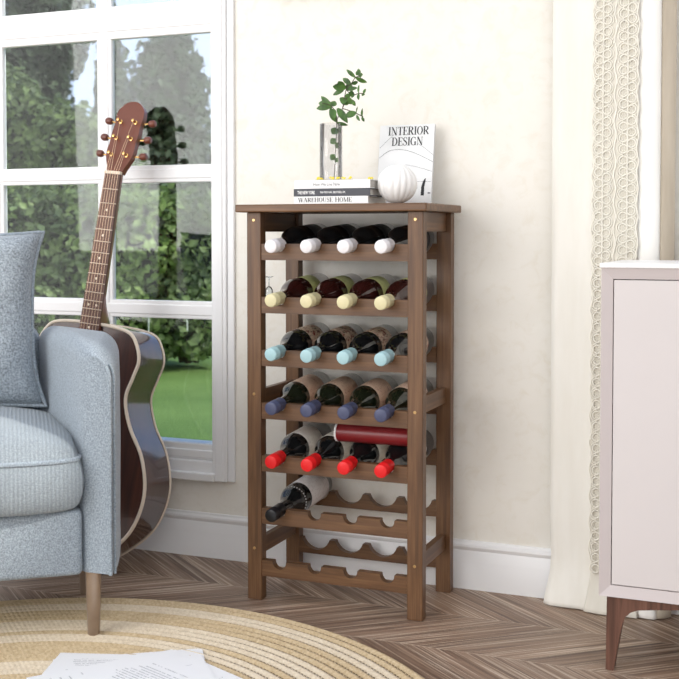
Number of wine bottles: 21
